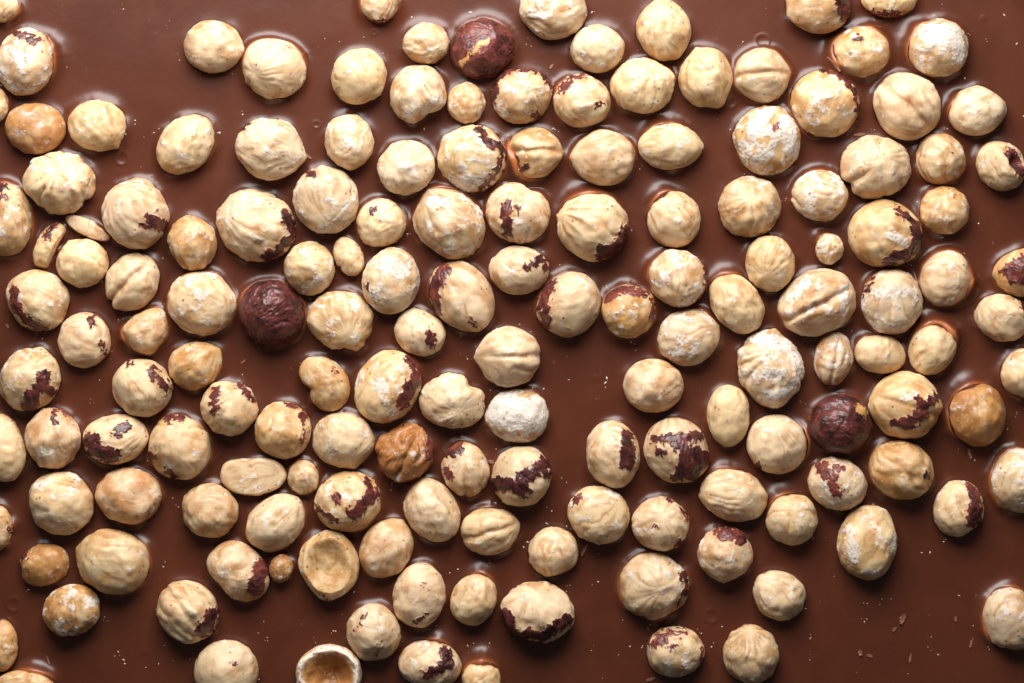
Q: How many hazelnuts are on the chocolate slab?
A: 158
